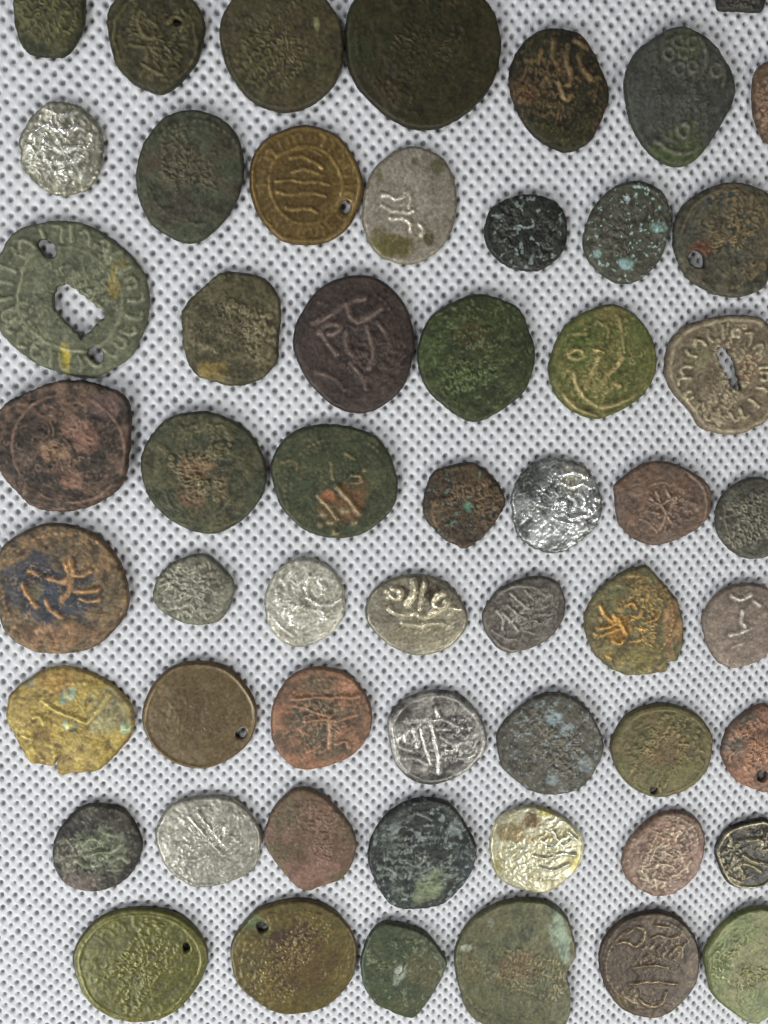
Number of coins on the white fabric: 55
